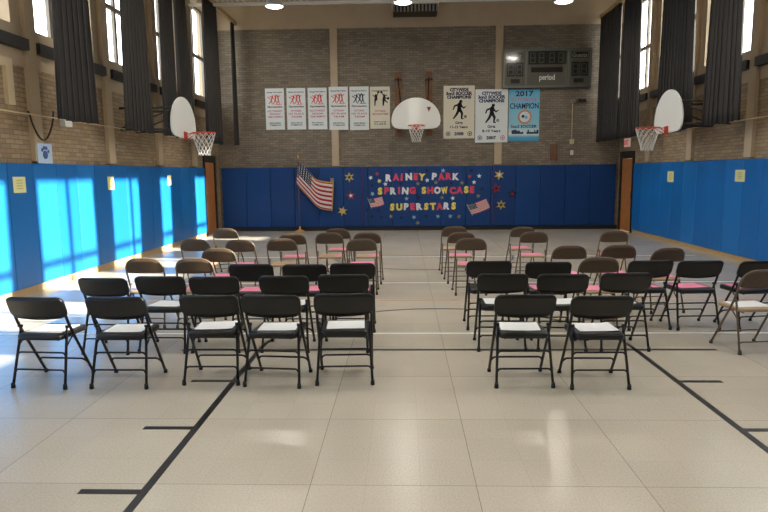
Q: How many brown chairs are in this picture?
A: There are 23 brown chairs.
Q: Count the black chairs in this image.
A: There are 23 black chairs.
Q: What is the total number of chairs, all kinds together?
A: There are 46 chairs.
